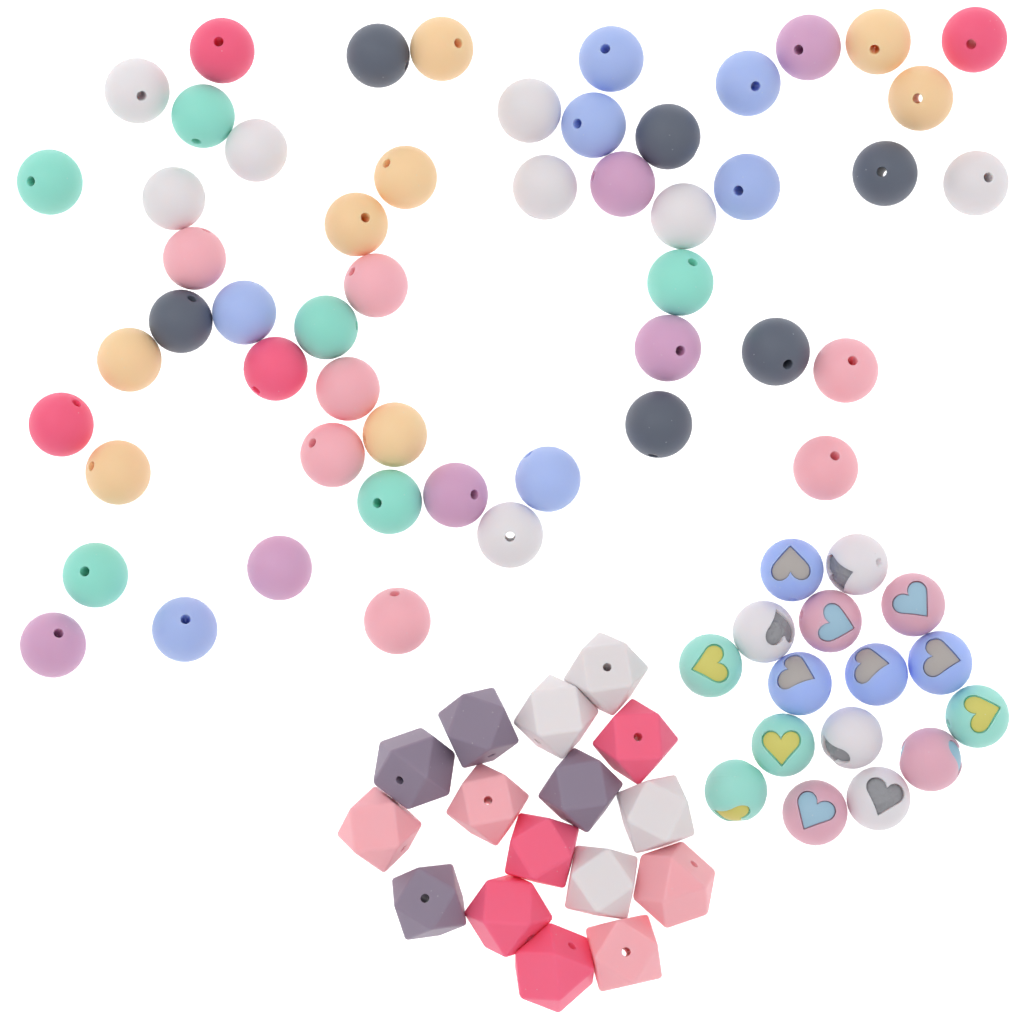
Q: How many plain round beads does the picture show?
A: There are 52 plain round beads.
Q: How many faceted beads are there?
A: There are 16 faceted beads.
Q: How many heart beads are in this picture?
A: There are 16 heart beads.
